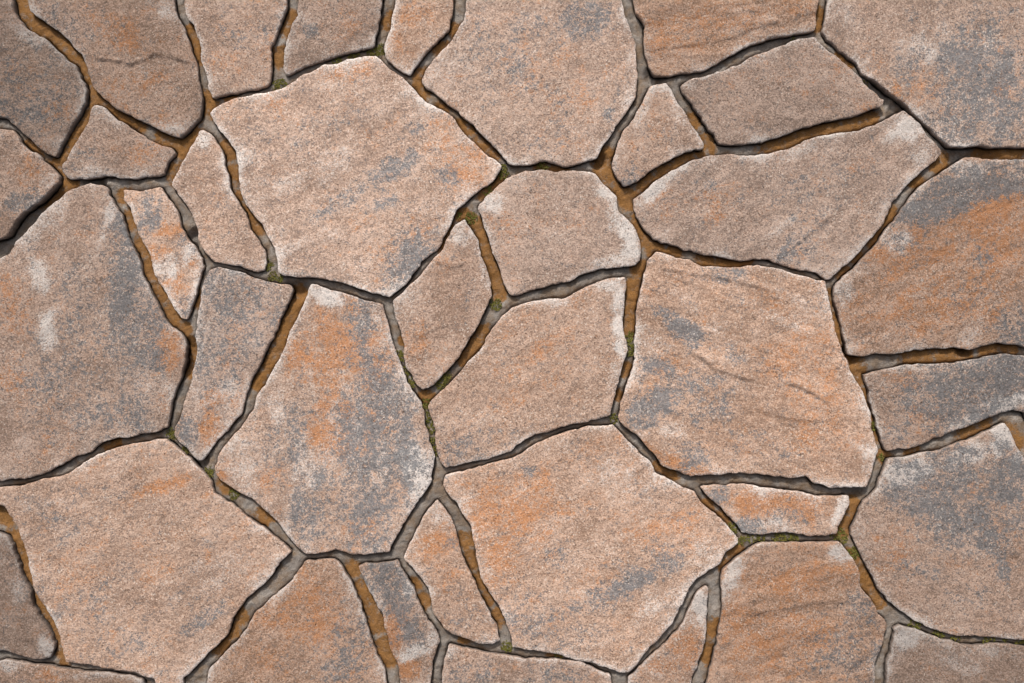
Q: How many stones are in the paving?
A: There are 38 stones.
